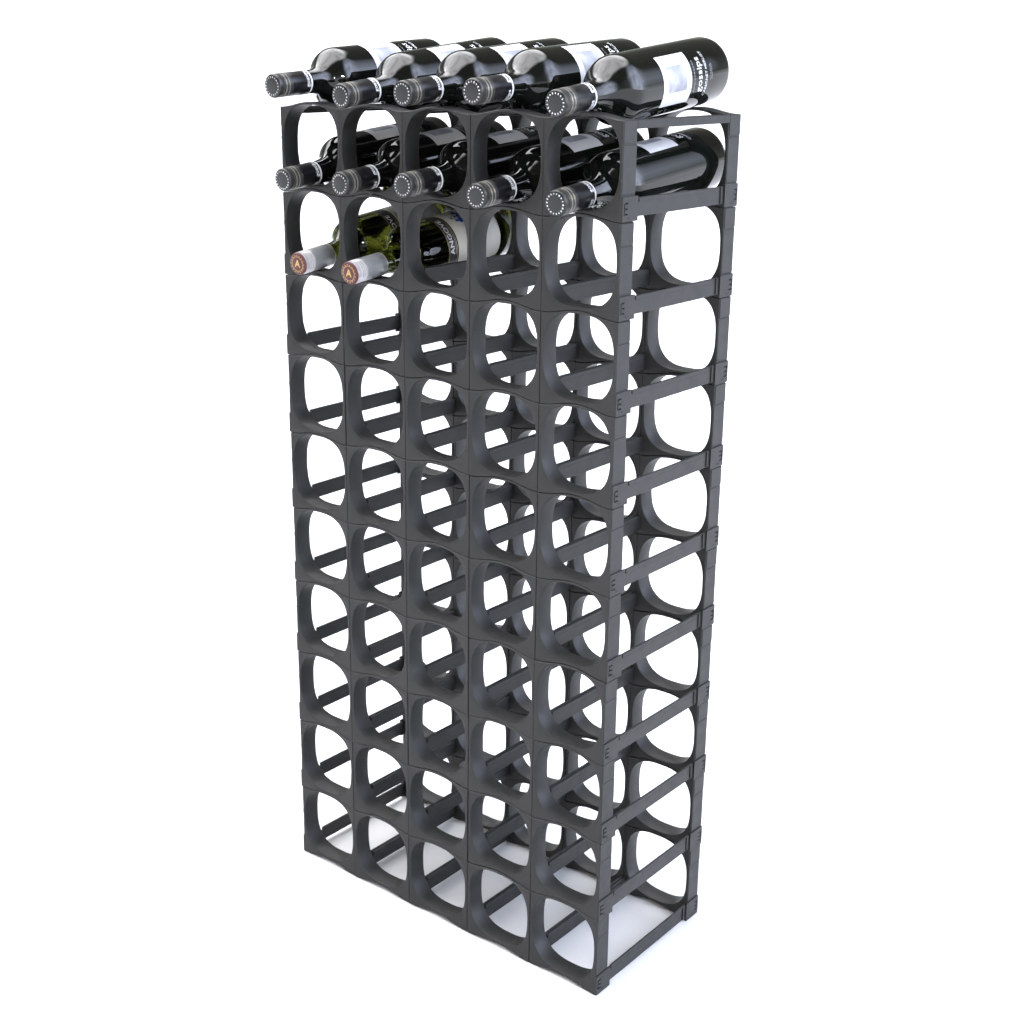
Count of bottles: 12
